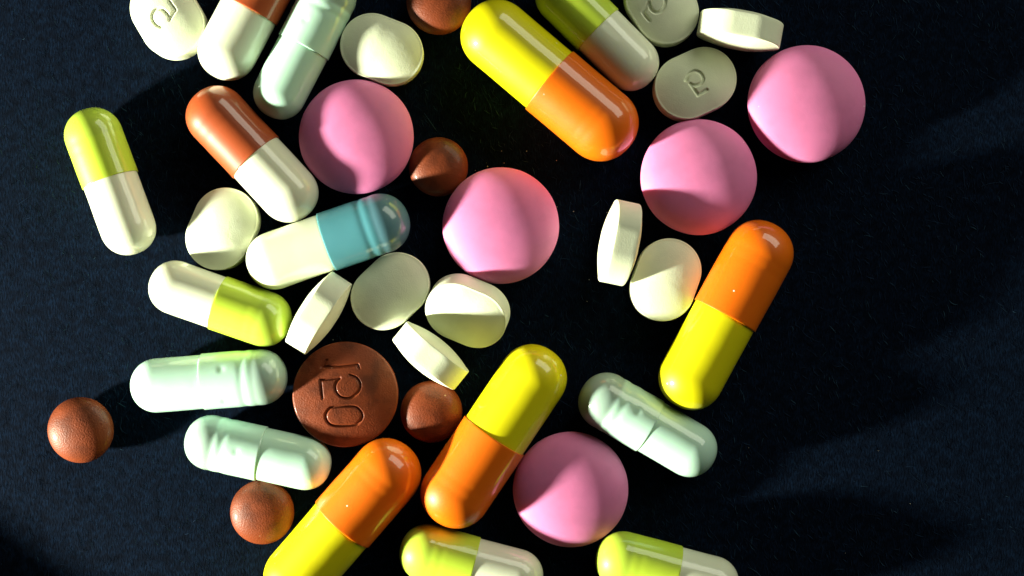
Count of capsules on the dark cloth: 16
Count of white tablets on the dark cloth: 12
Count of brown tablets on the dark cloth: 6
